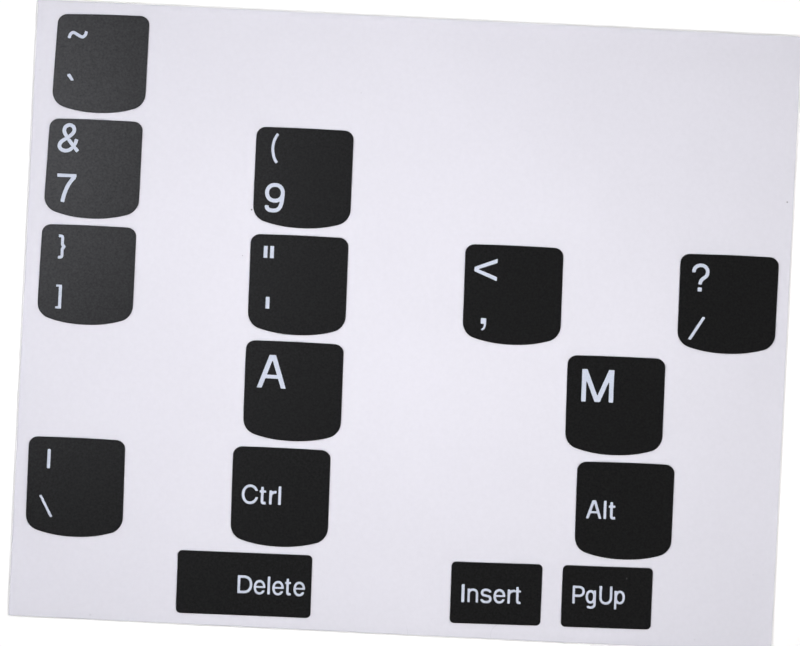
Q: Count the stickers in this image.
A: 15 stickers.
